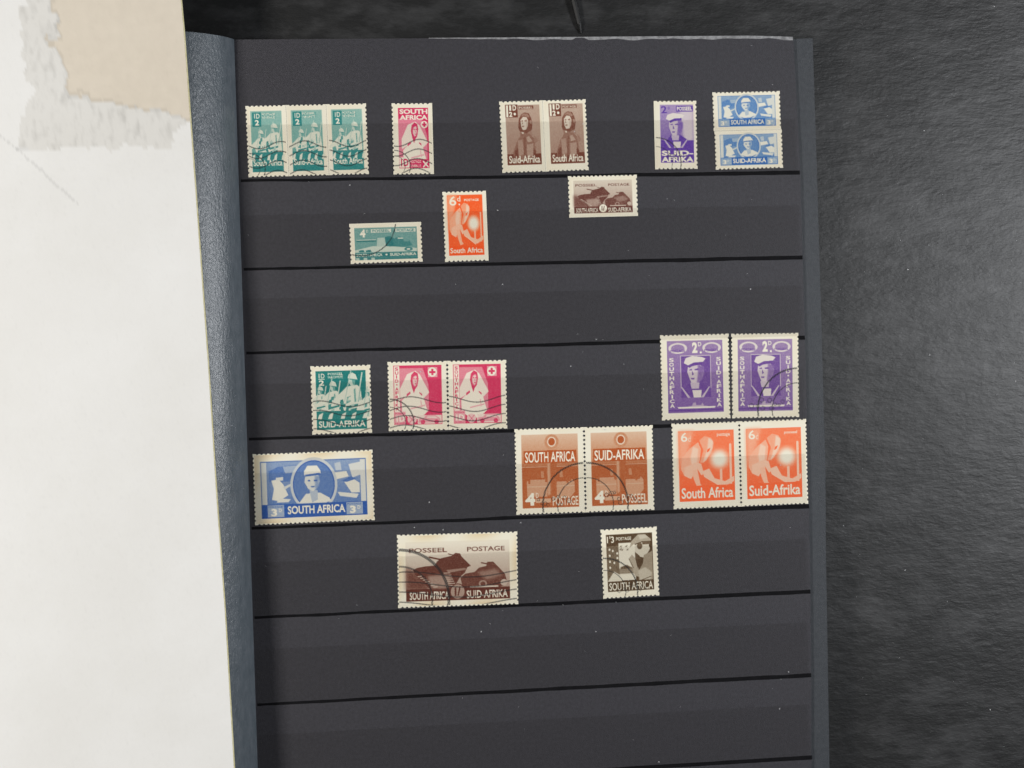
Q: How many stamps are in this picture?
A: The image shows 24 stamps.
